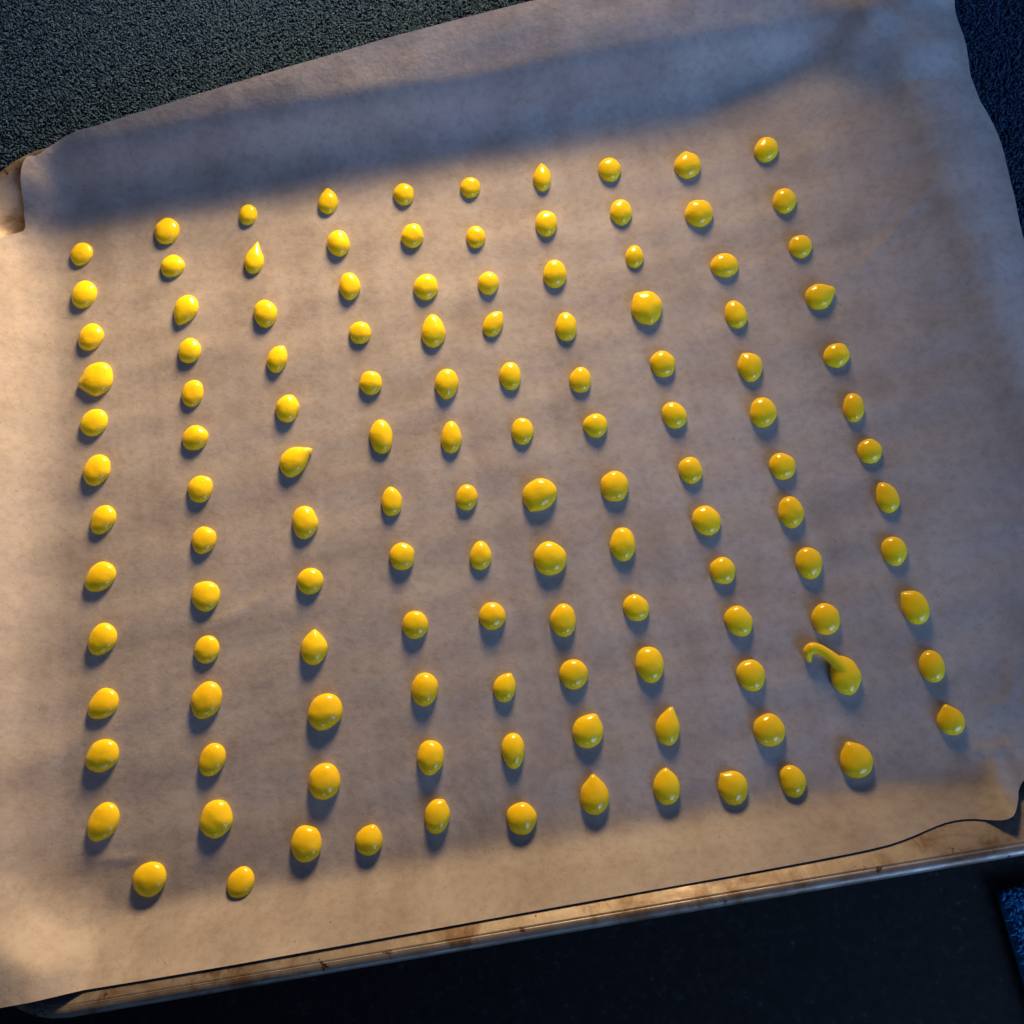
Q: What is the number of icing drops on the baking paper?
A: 126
